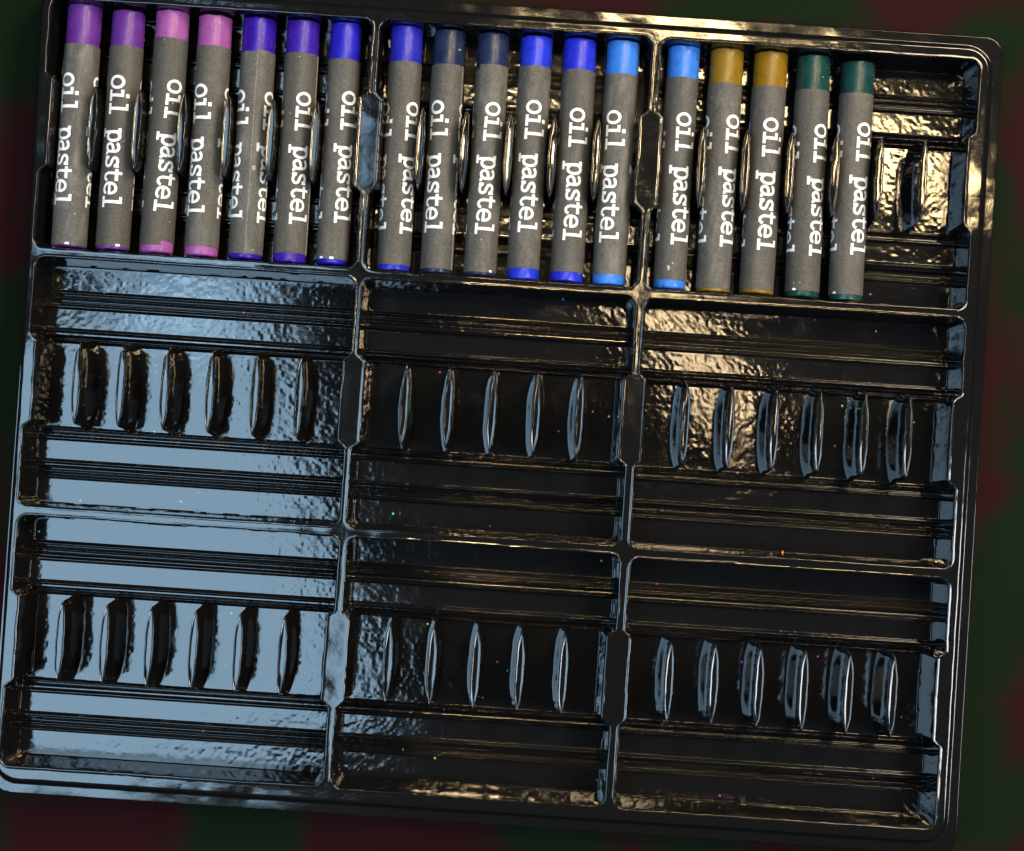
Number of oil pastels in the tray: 18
